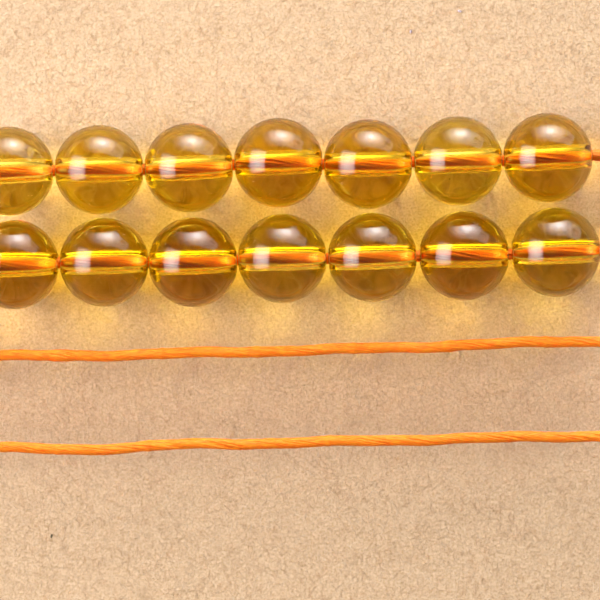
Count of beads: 14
